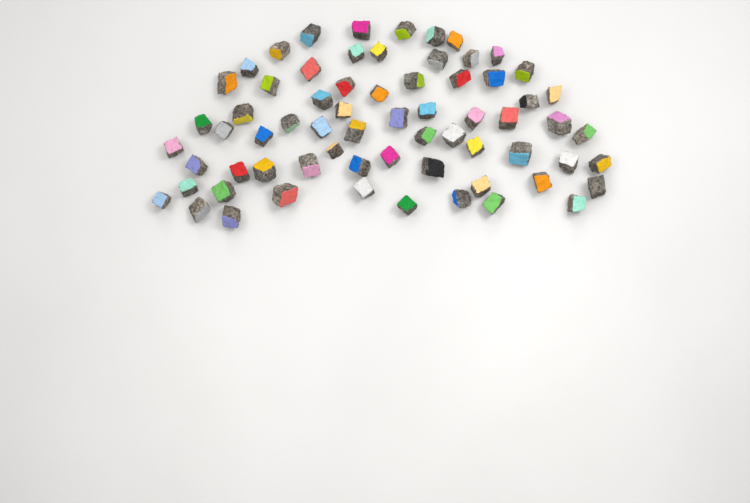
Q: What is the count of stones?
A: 67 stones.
